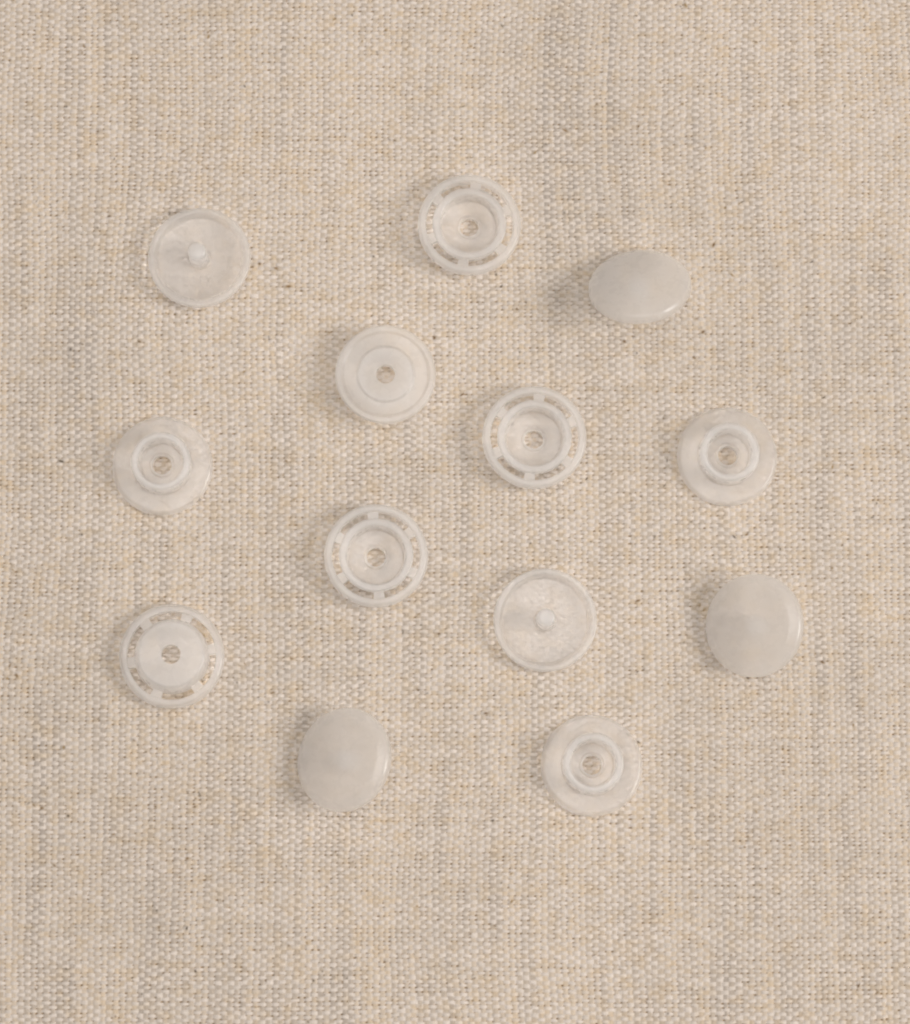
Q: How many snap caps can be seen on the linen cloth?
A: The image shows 5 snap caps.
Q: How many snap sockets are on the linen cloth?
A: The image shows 4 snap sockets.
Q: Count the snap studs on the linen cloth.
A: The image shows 4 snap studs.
